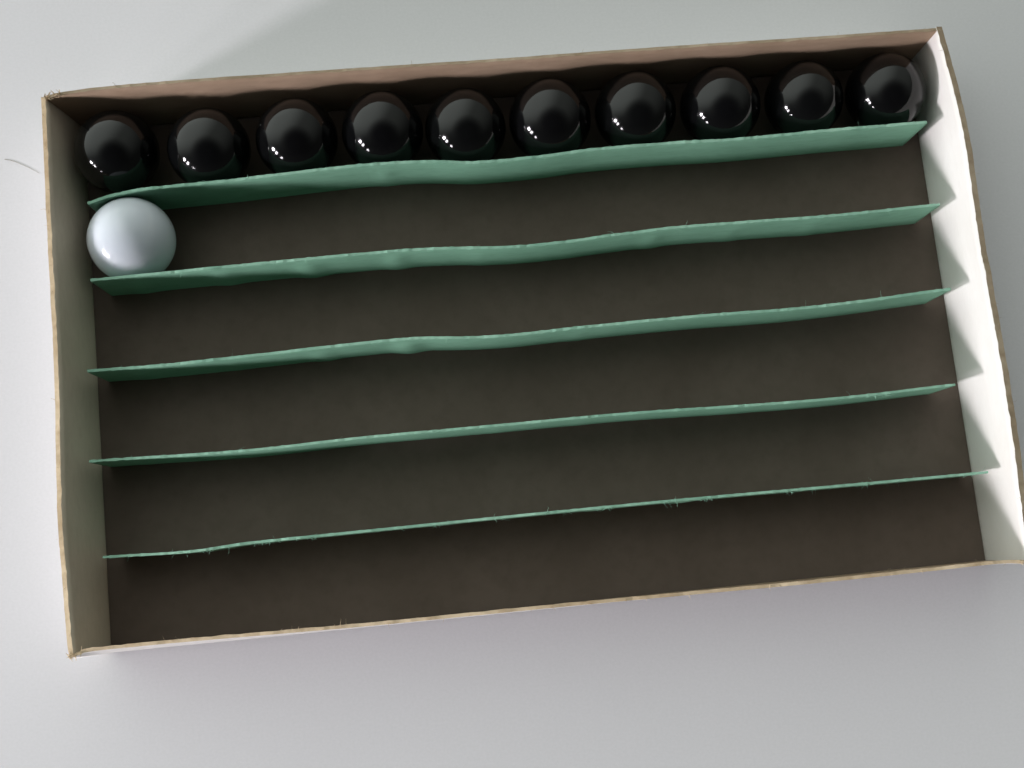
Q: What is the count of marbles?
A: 11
